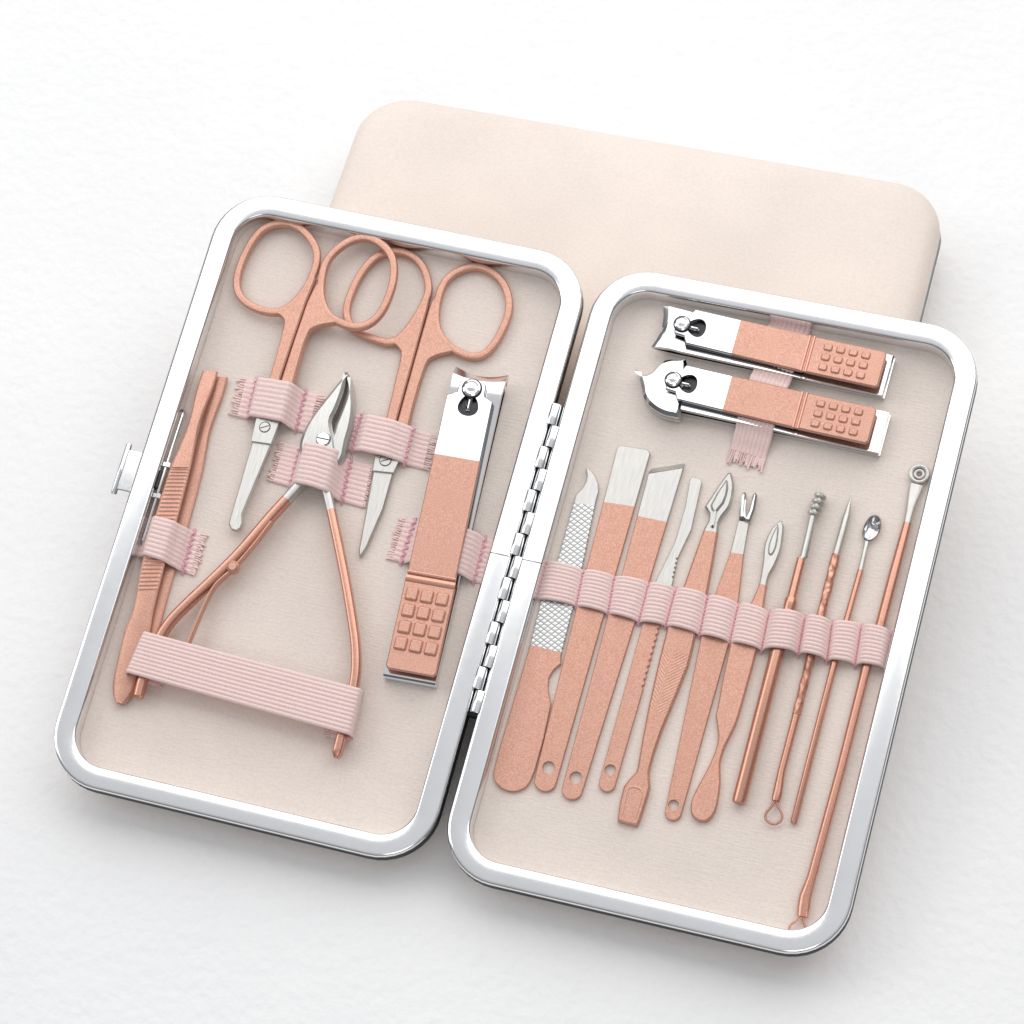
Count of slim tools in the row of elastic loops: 11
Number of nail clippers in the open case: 3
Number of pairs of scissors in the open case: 2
